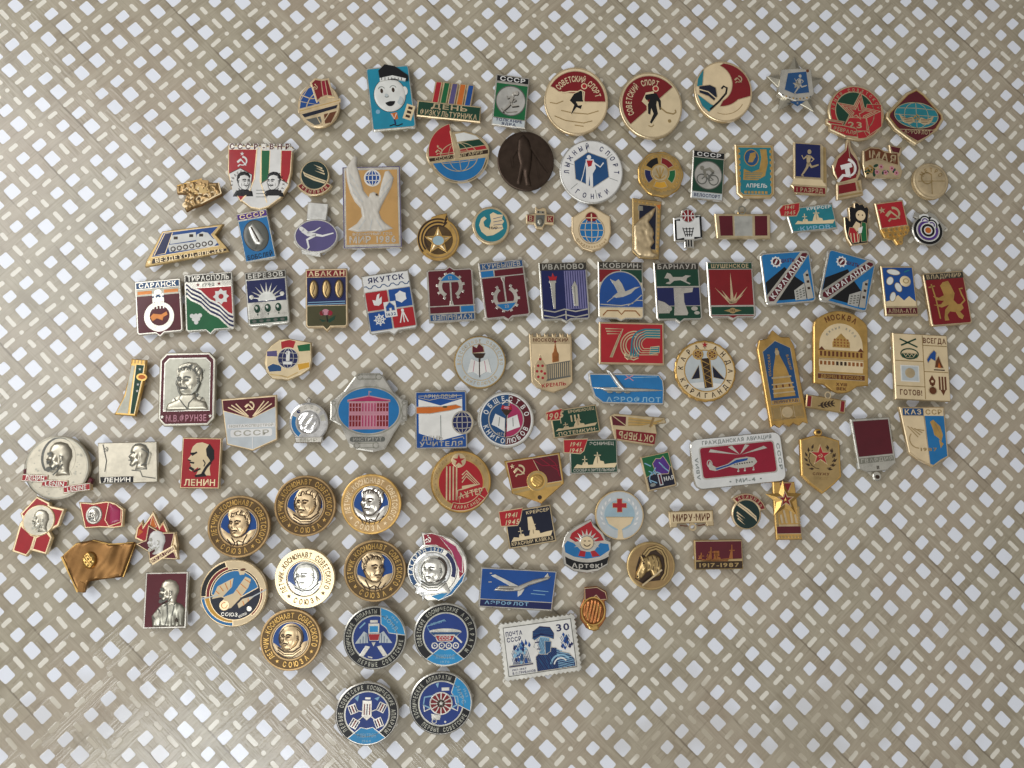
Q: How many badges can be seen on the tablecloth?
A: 111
